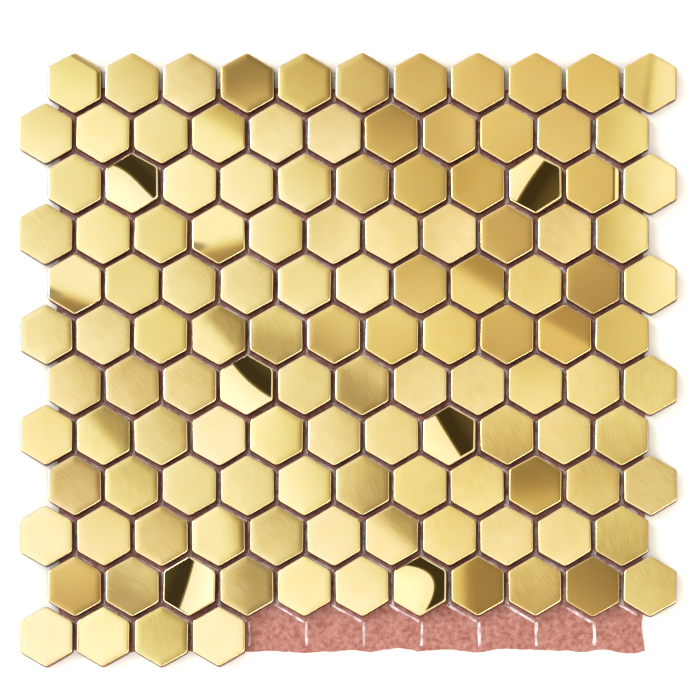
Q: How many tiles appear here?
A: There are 125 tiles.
